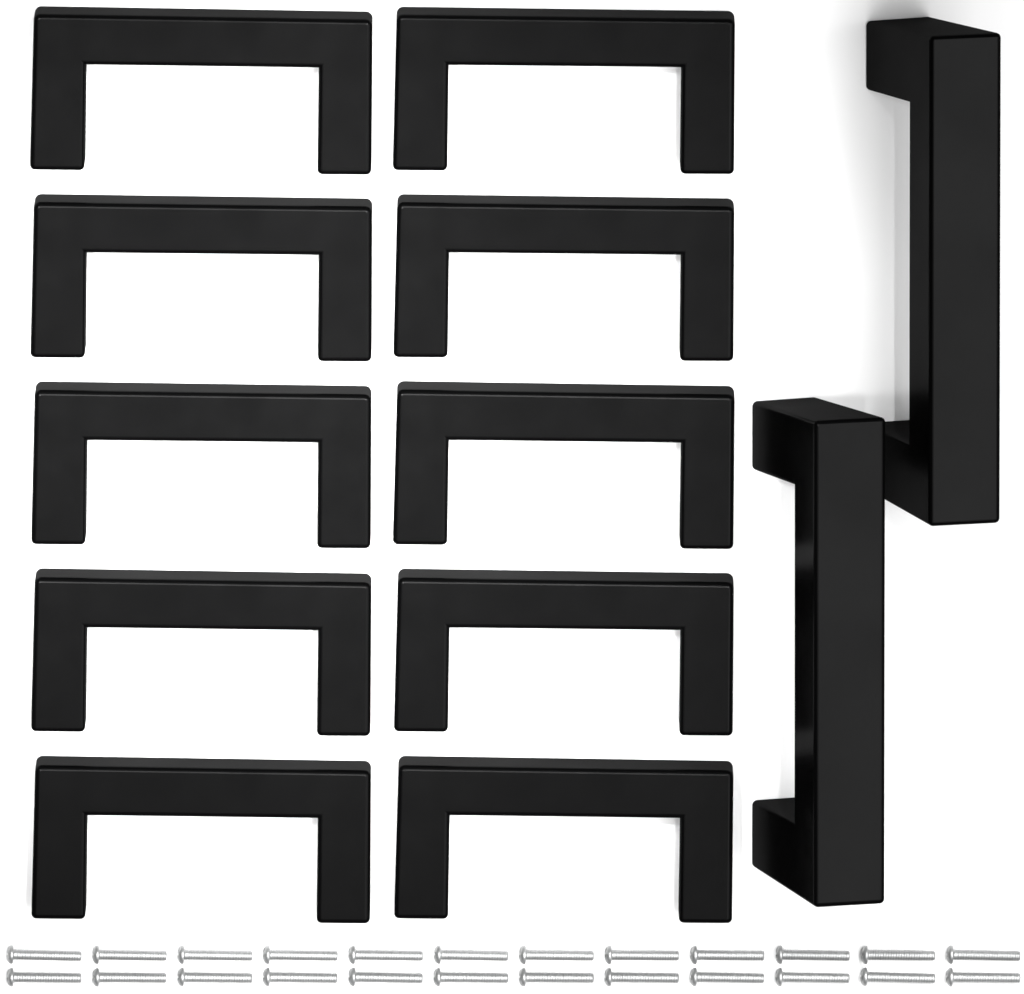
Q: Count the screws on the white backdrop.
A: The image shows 24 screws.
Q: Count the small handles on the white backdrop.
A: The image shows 10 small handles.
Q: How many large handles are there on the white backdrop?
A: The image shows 2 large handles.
